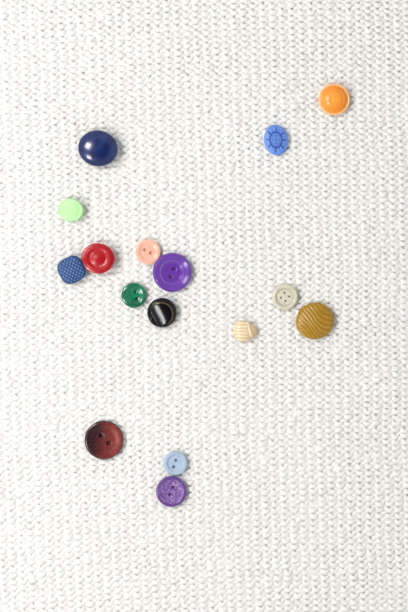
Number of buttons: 16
